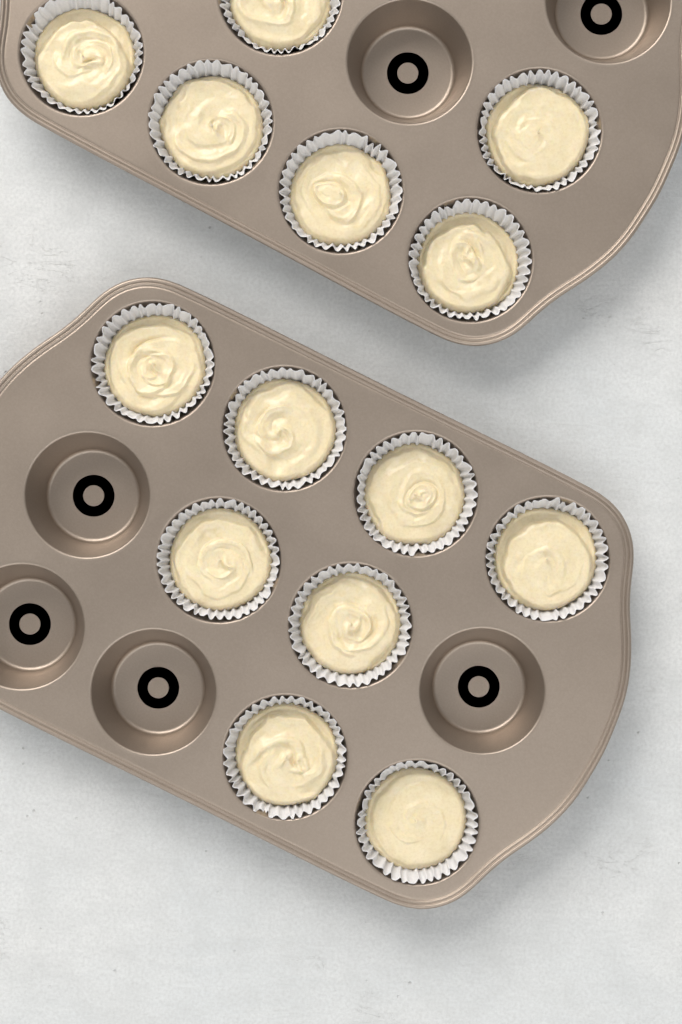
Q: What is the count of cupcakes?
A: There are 14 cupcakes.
